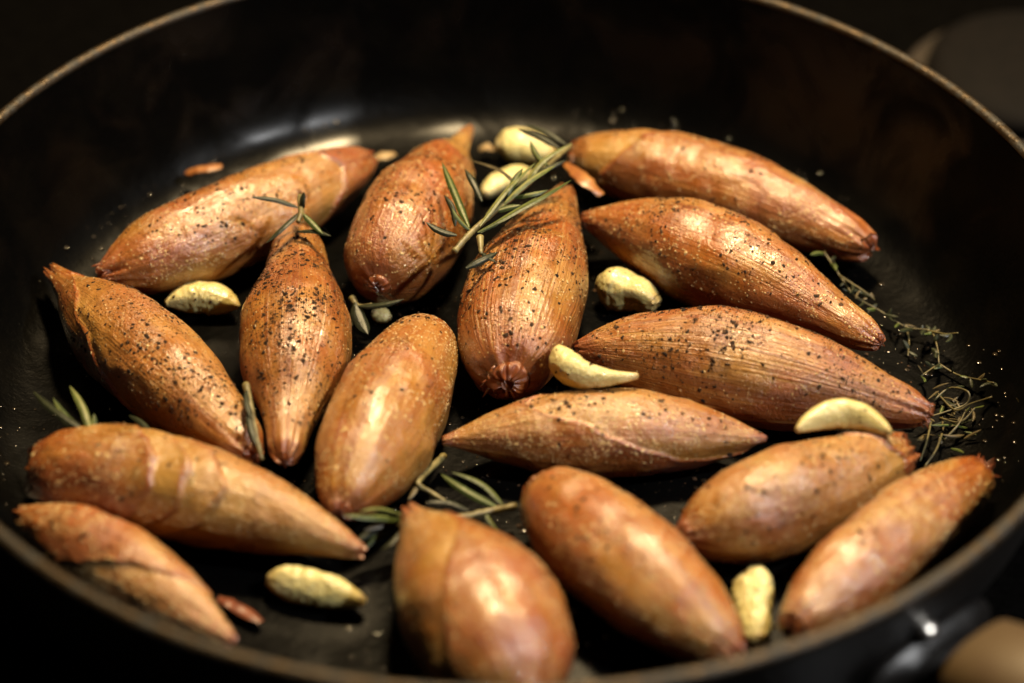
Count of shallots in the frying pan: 16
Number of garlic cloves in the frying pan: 9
